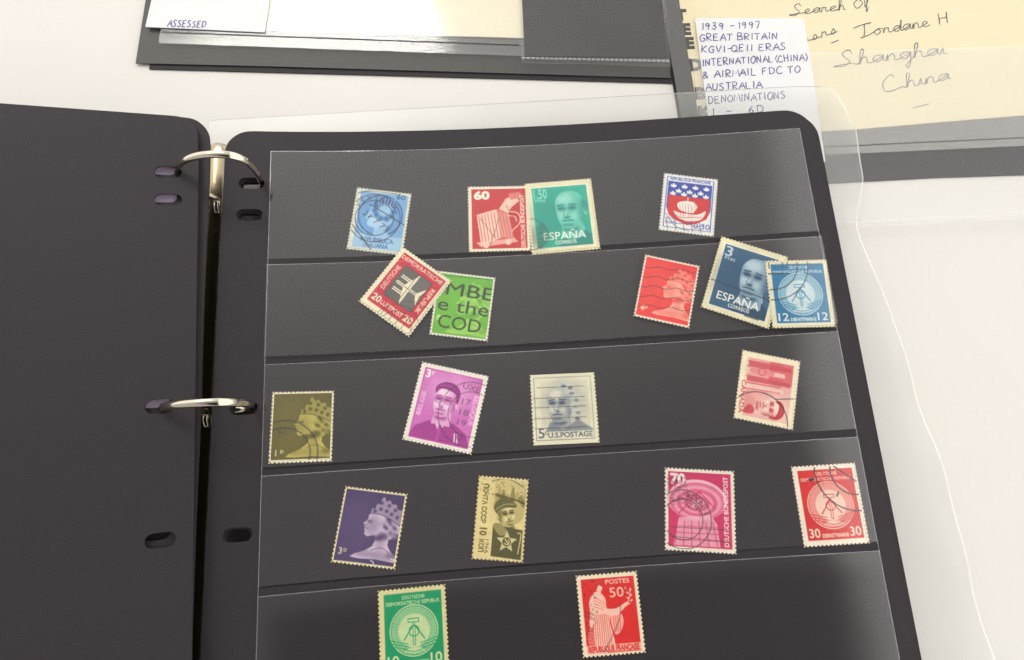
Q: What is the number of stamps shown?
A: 19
